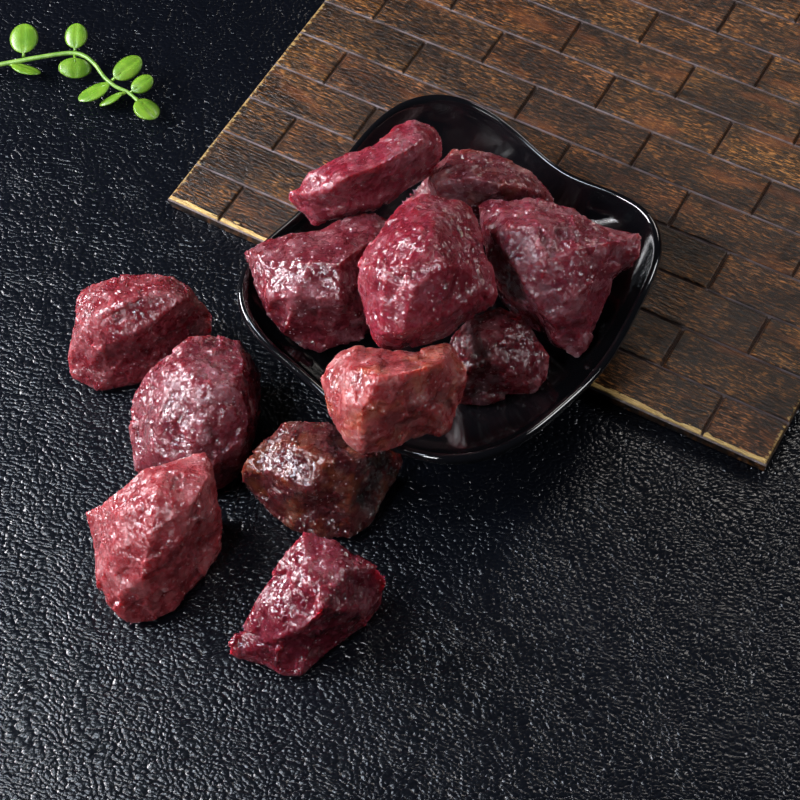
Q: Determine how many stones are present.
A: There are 12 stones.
